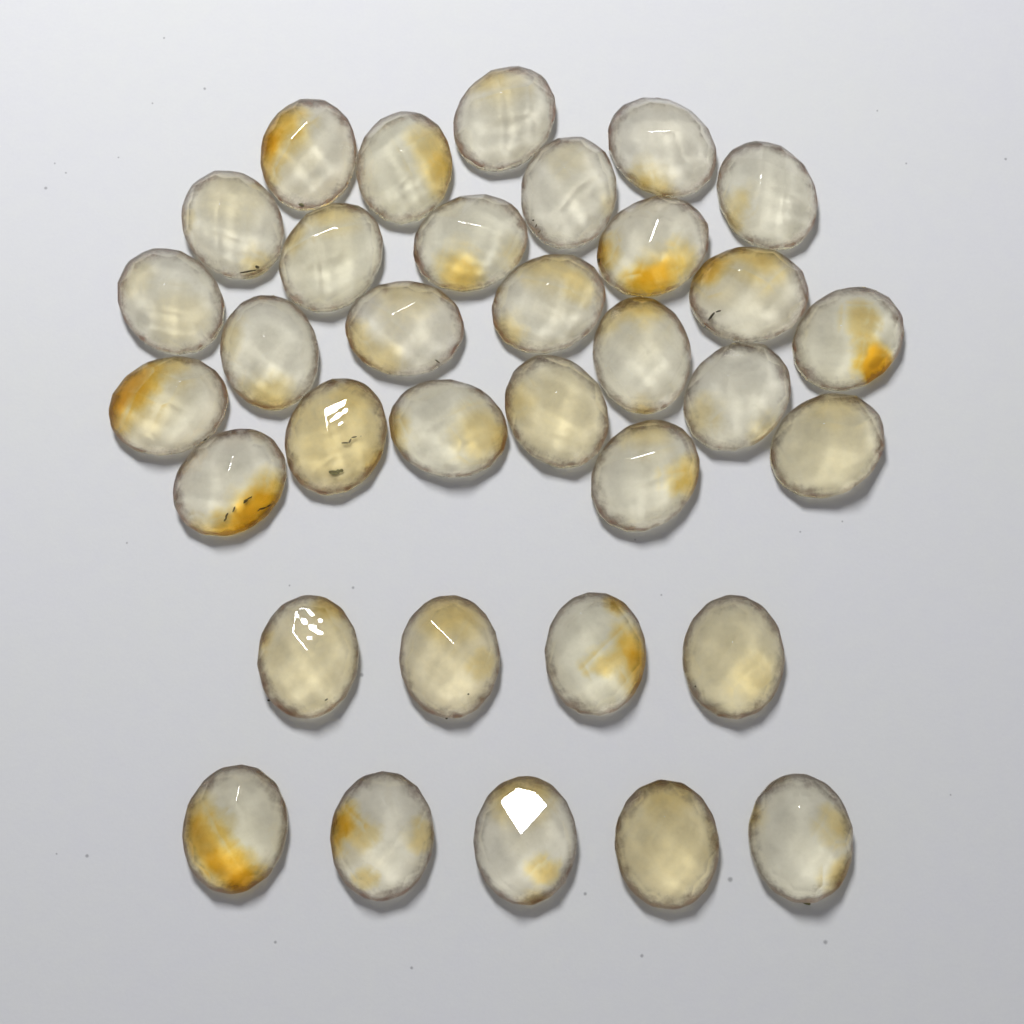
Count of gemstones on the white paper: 34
